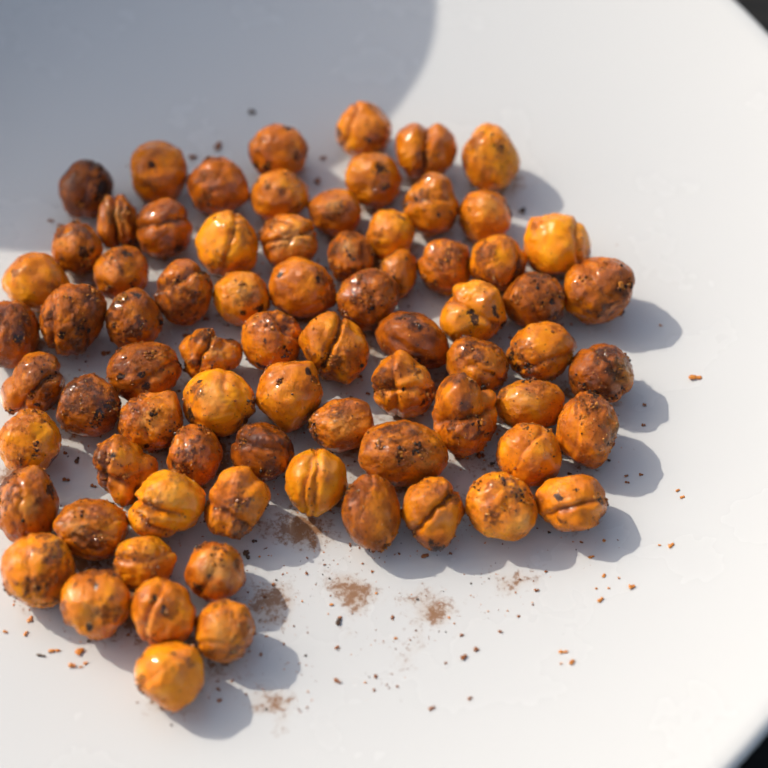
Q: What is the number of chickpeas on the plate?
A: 75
